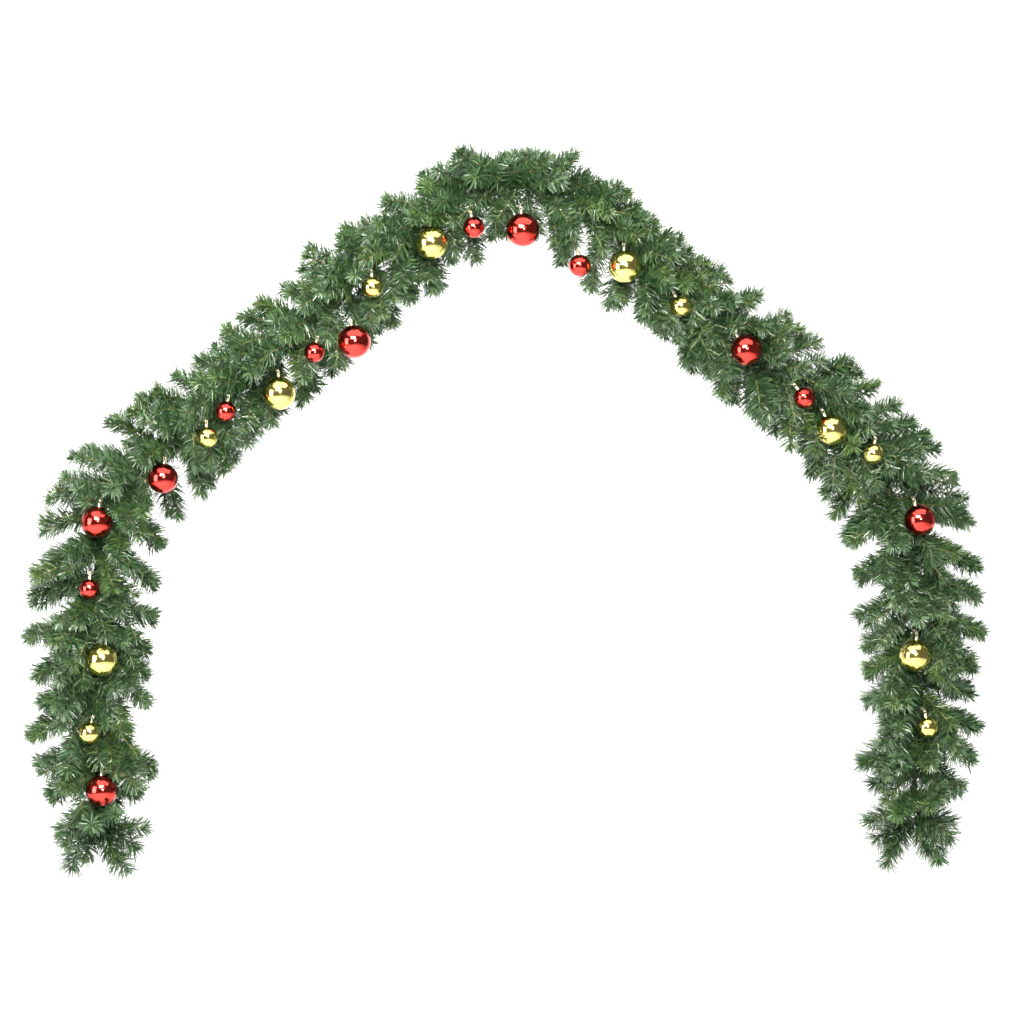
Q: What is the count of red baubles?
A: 13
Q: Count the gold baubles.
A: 12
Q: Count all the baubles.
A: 25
